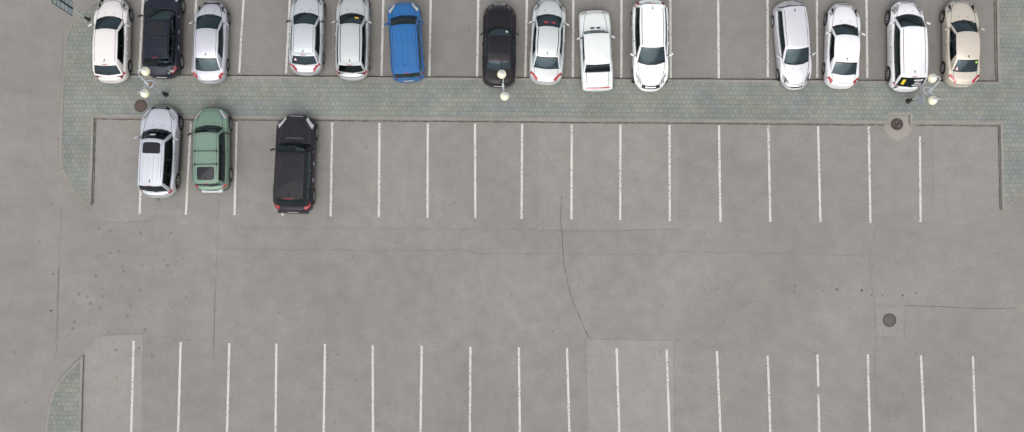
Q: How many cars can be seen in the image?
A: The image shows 17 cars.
